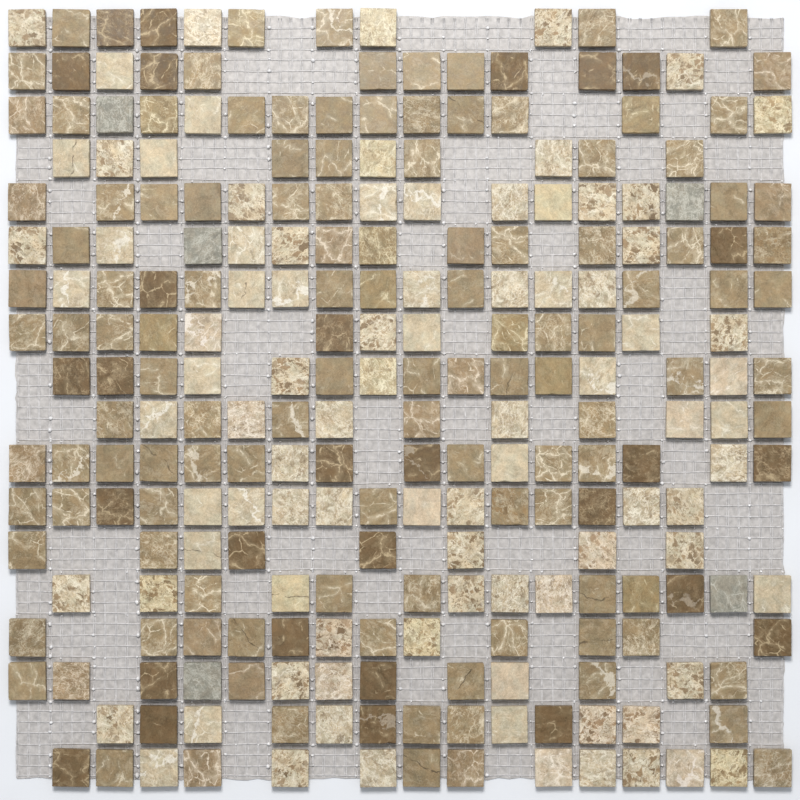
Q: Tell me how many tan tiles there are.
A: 119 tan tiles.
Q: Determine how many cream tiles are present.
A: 90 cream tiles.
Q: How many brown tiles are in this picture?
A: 29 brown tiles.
